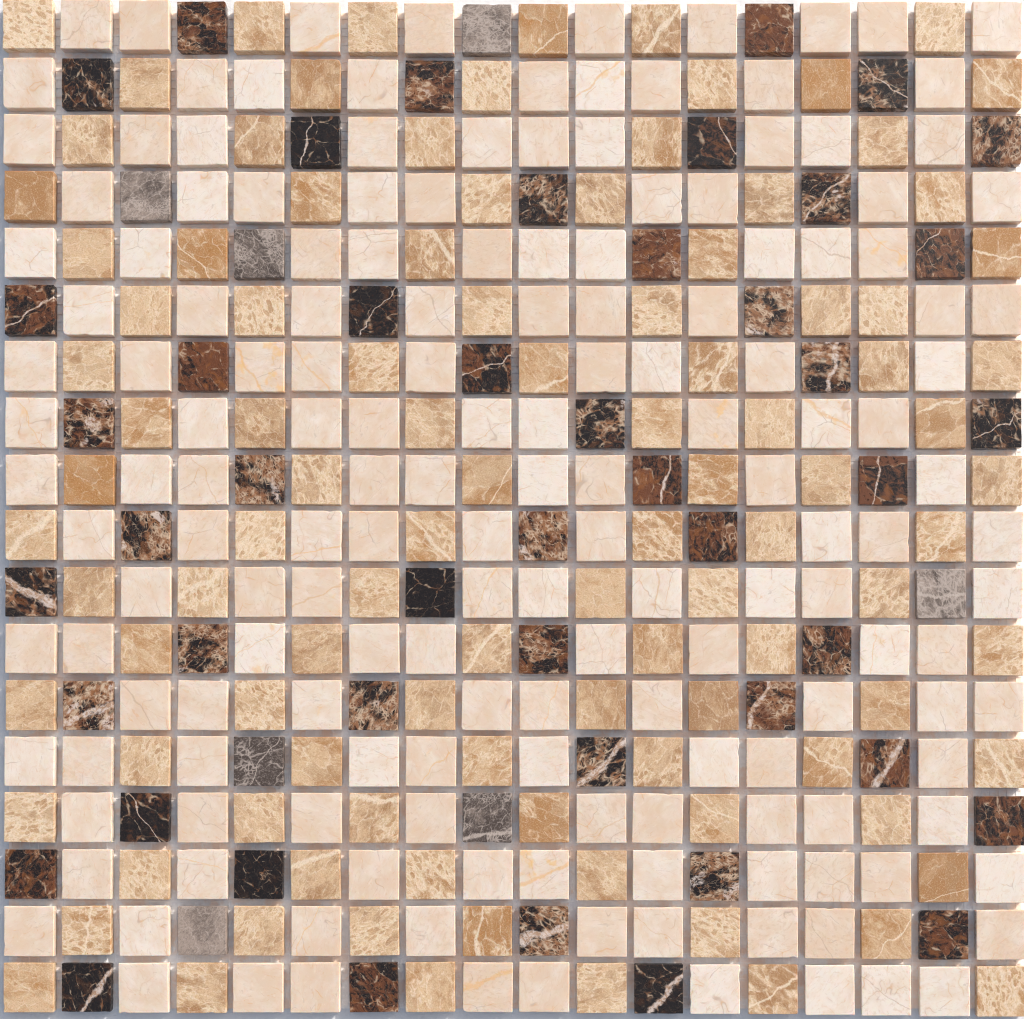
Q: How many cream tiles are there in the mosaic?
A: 165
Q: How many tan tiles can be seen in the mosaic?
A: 105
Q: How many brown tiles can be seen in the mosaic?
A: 47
